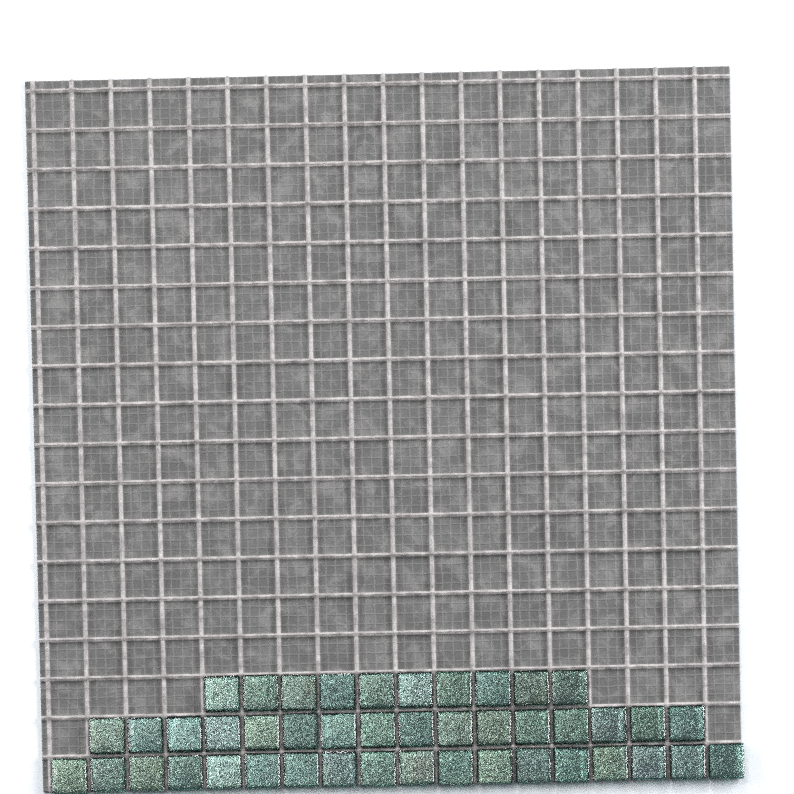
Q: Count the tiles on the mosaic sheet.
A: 44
